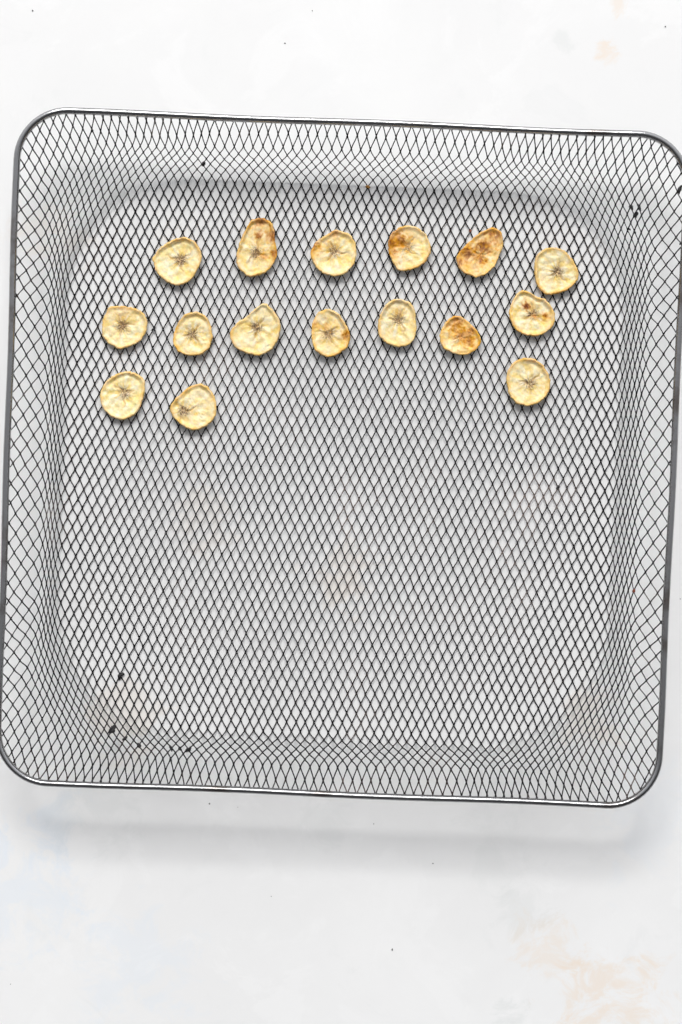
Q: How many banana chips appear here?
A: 16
